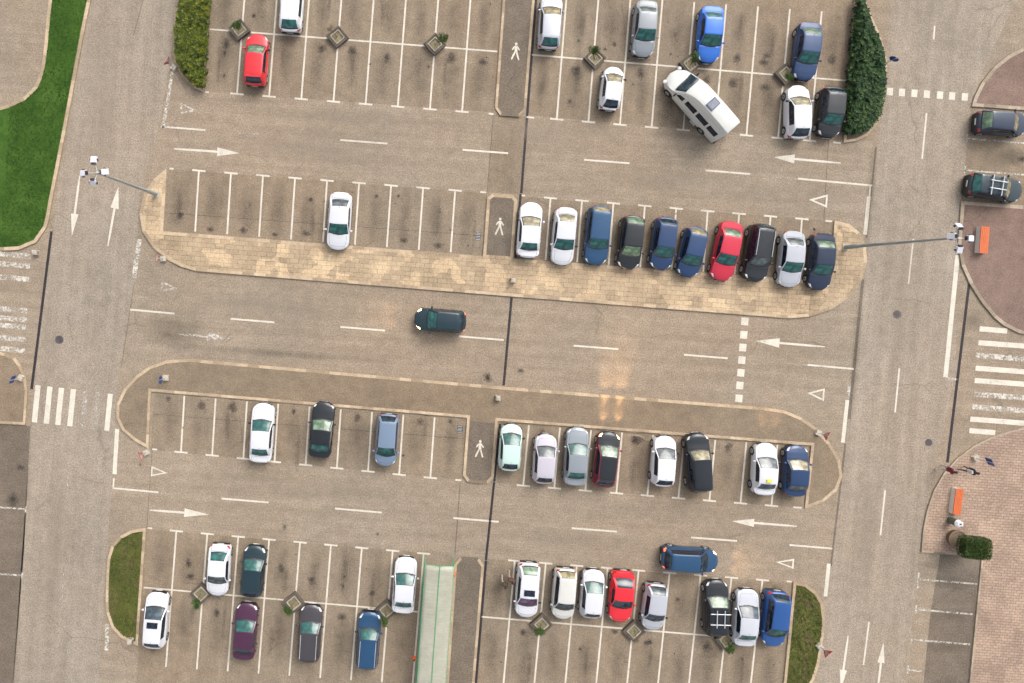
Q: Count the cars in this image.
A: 50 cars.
